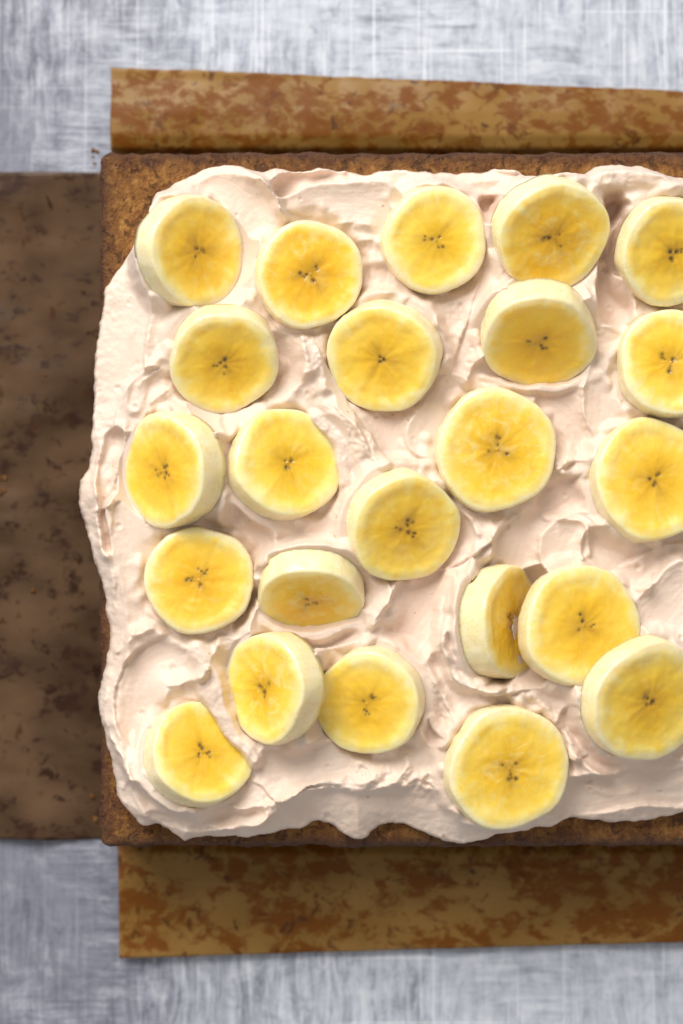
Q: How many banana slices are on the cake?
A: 23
